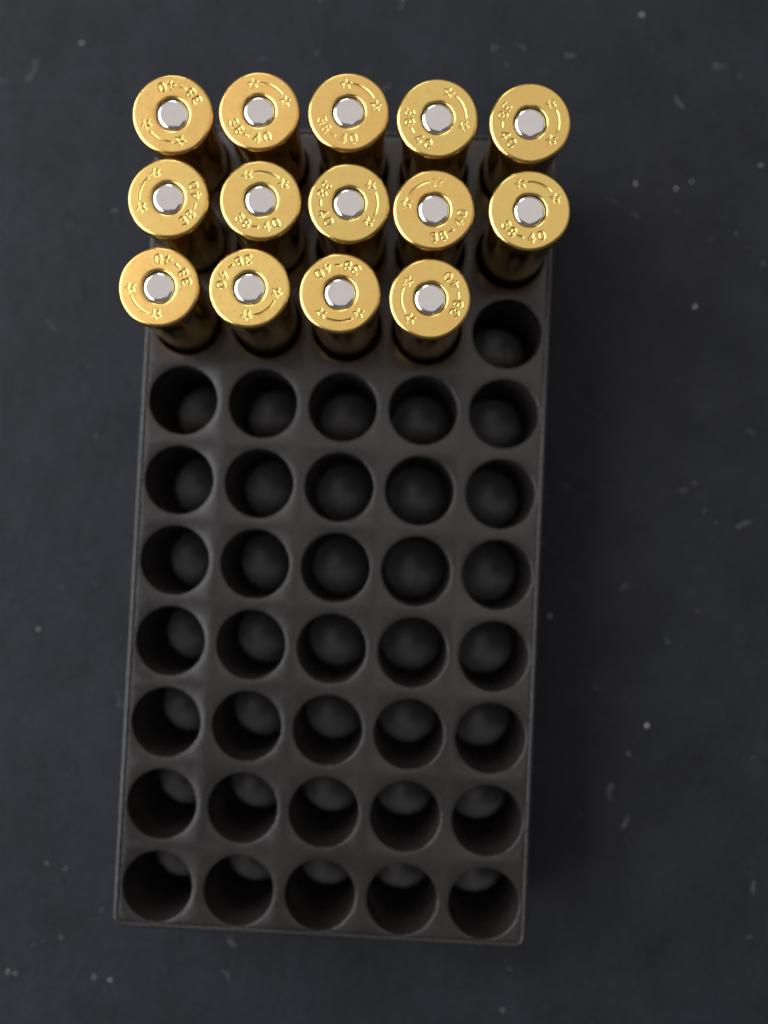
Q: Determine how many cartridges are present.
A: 14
